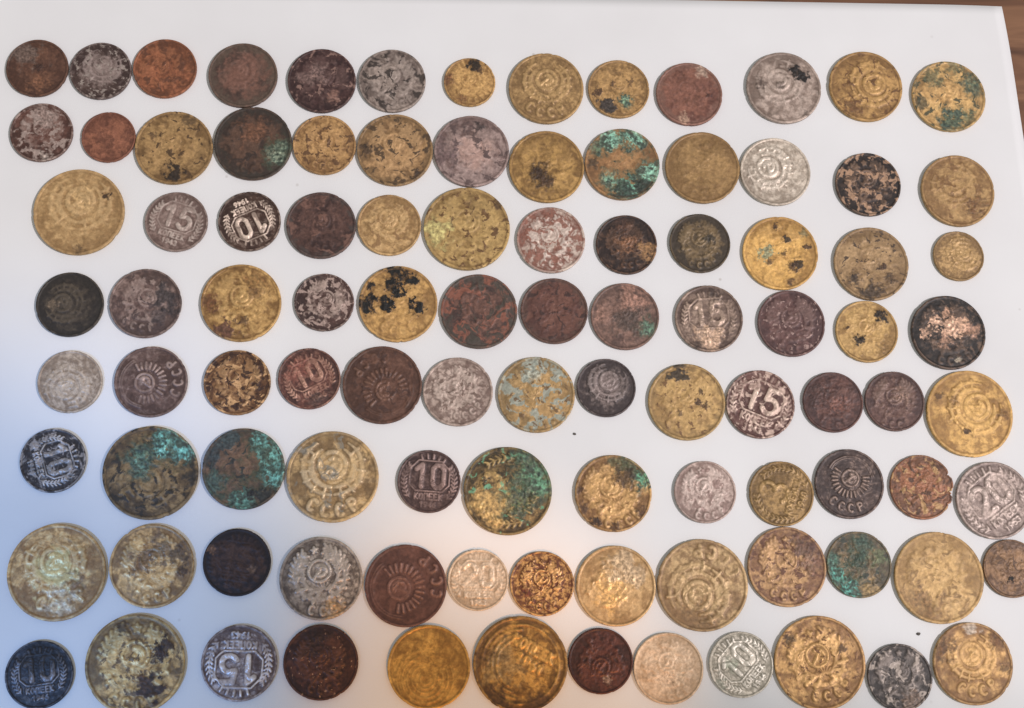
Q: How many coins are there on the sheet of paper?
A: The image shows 100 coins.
